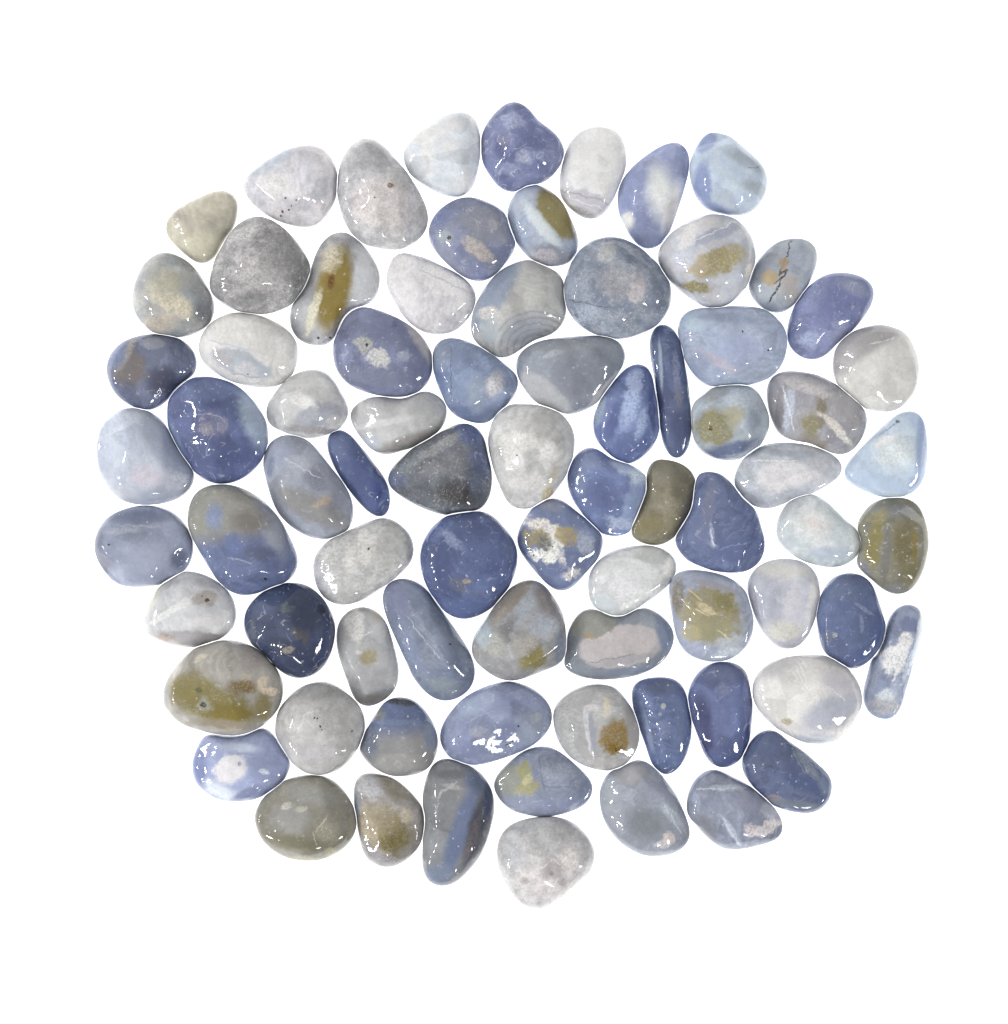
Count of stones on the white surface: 78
